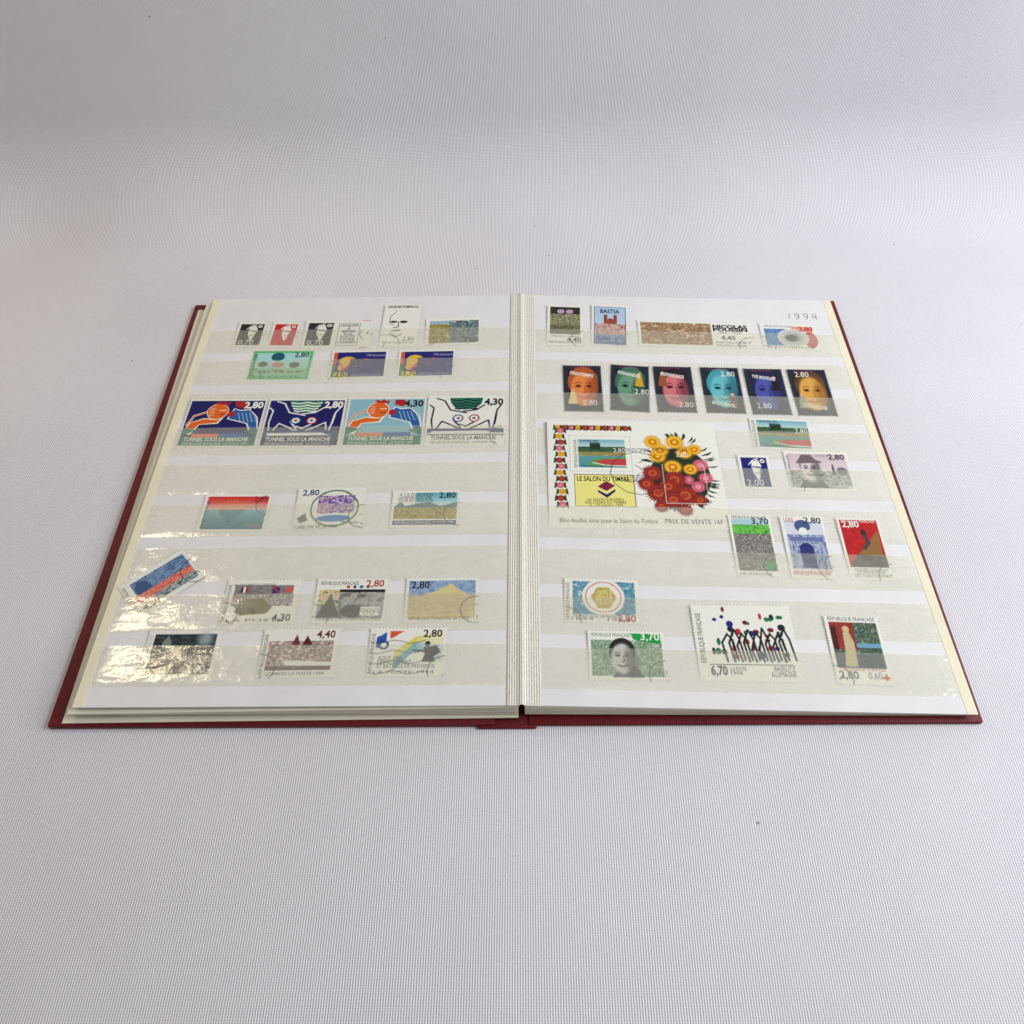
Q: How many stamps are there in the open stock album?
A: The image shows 42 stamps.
